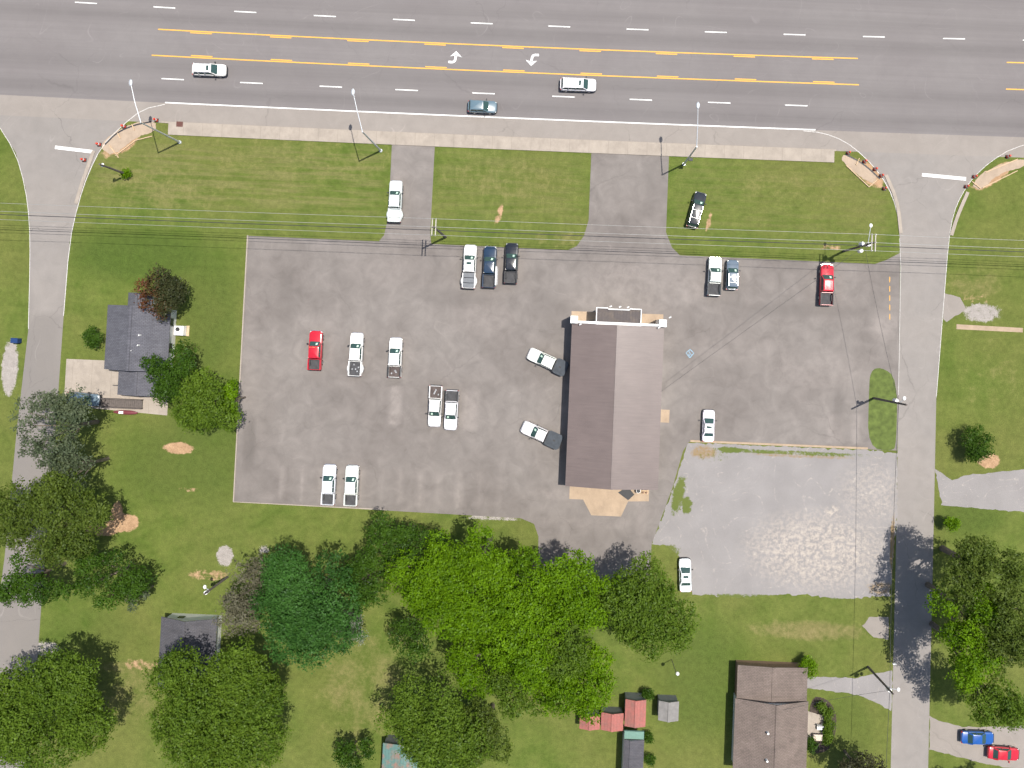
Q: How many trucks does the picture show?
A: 15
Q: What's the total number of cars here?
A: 10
